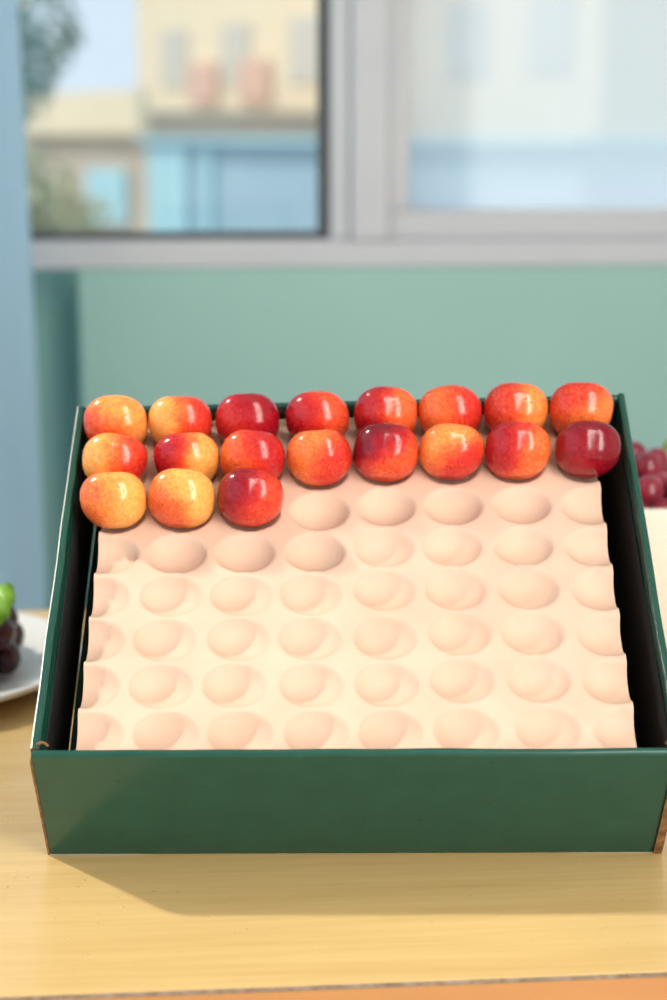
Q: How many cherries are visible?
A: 19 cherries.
